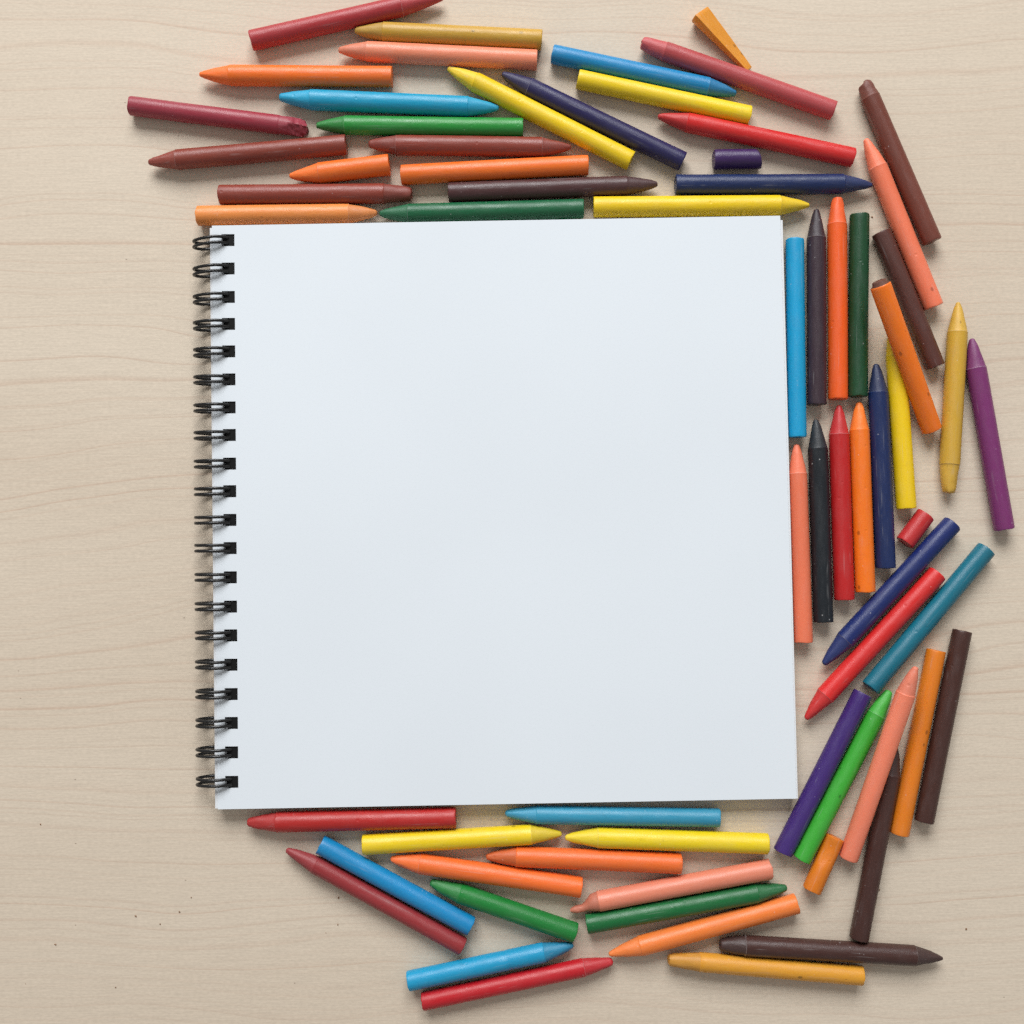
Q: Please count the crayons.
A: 68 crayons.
